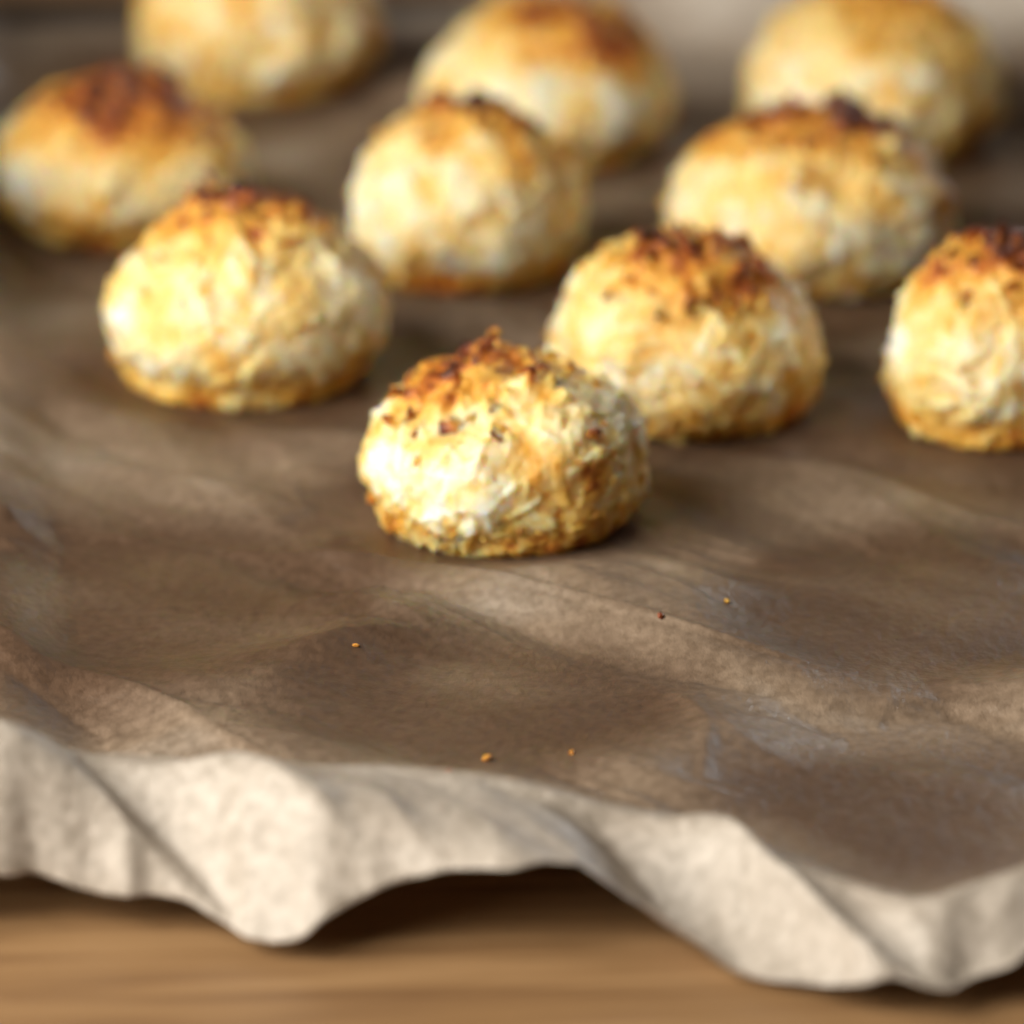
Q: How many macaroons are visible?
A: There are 10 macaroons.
